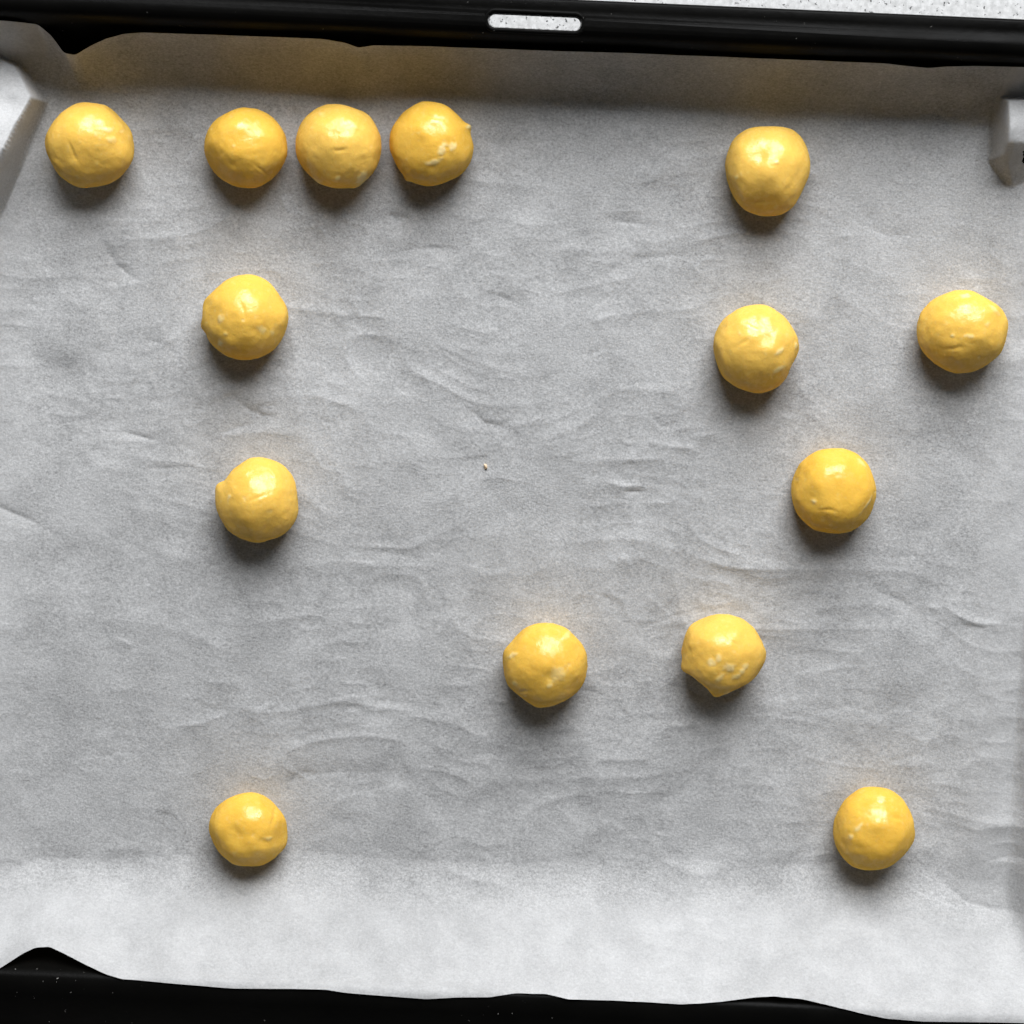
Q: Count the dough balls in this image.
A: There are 14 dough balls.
